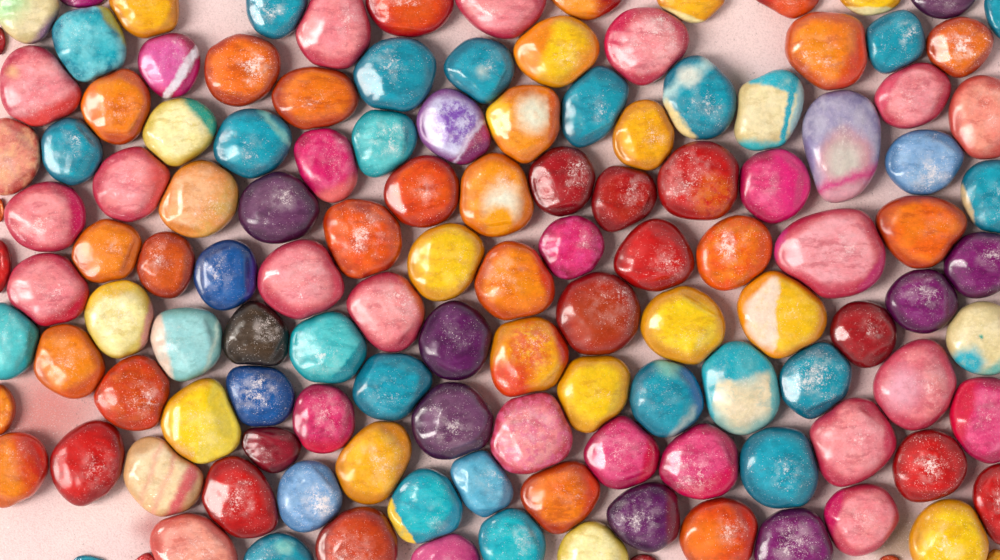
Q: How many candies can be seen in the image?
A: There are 131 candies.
